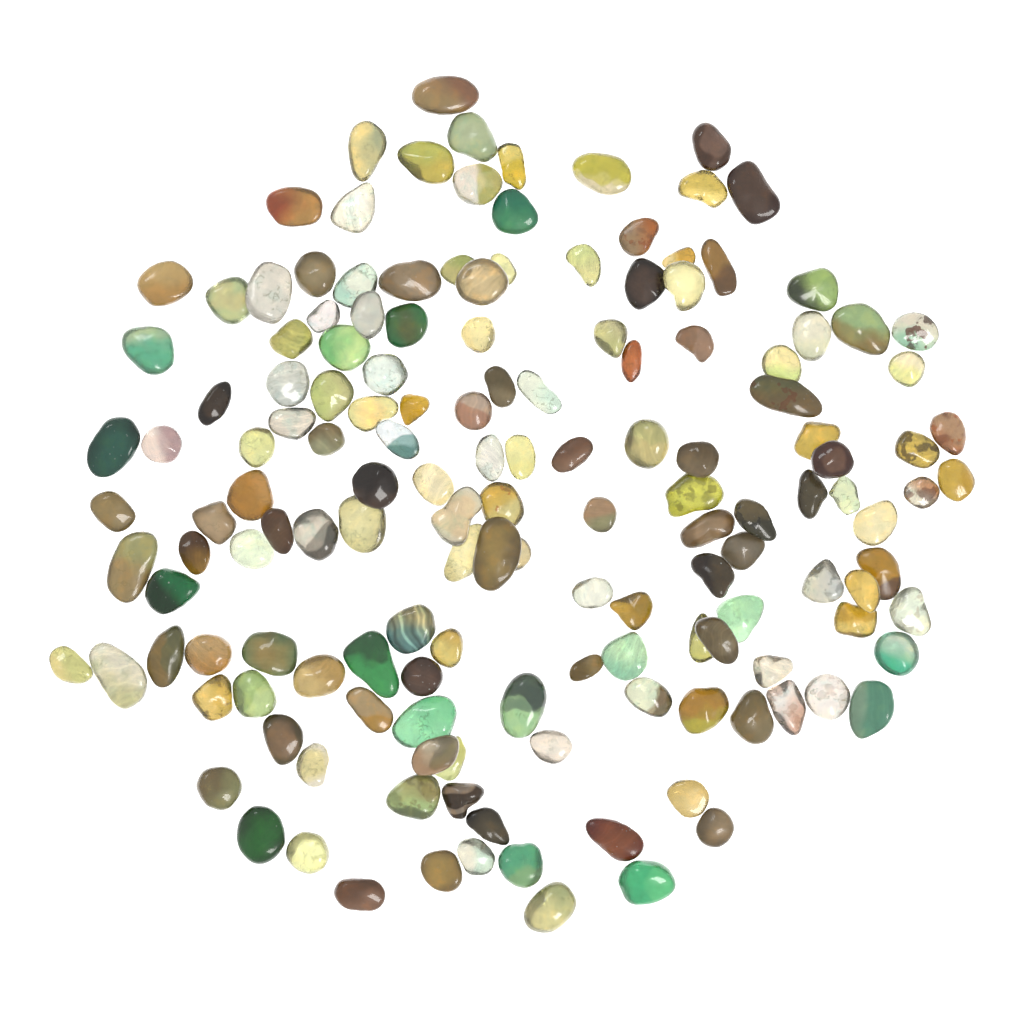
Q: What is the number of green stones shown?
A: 24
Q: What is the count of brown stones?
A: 55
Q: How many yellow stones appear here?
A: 42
